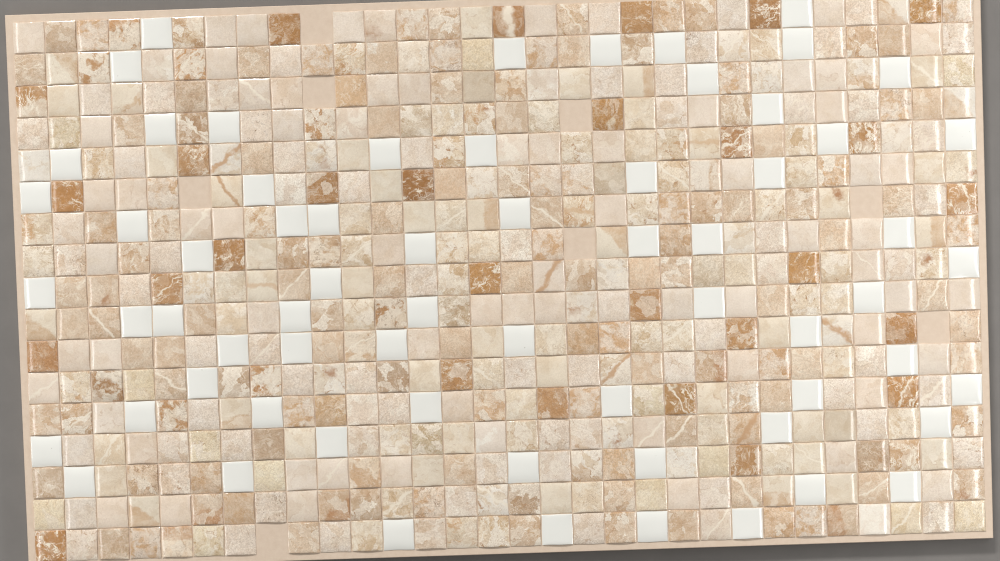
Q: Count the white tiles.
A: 66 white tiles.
